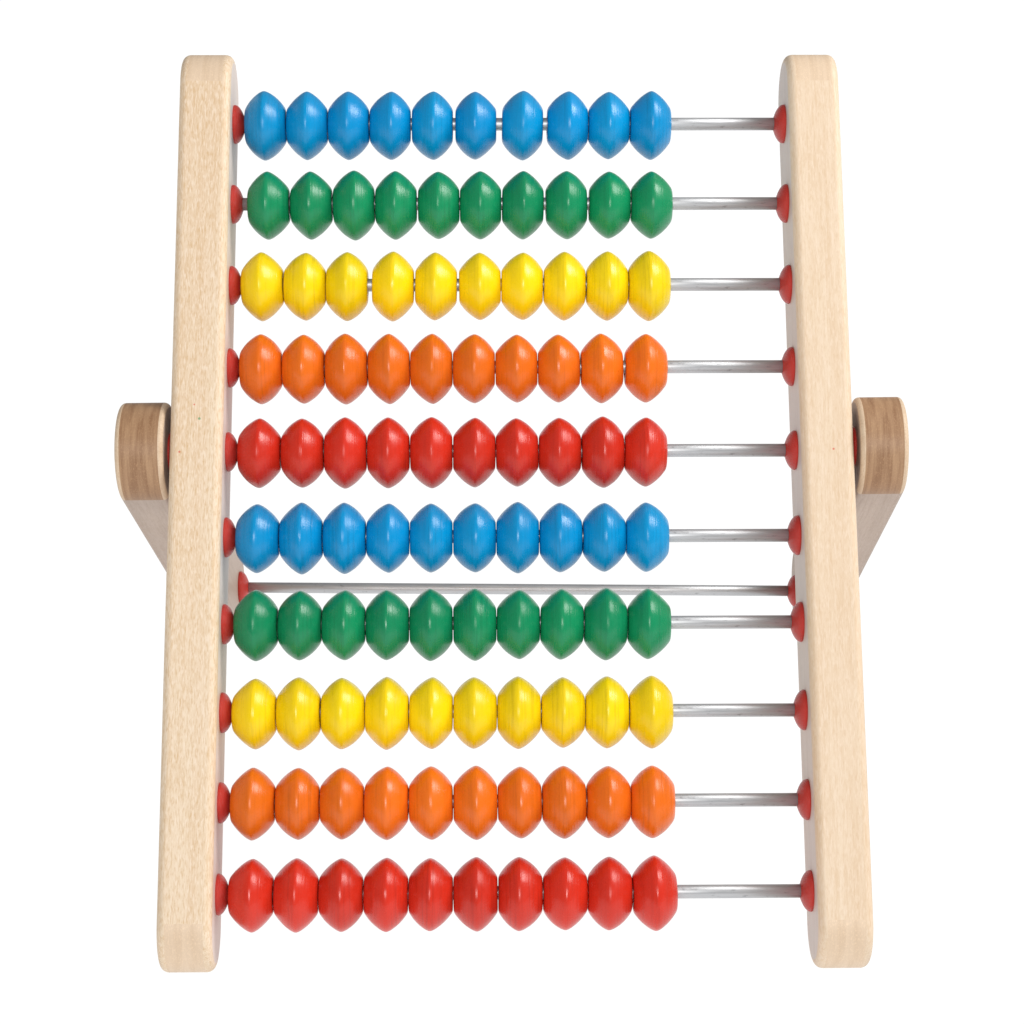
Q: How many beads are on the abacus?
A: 100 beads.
